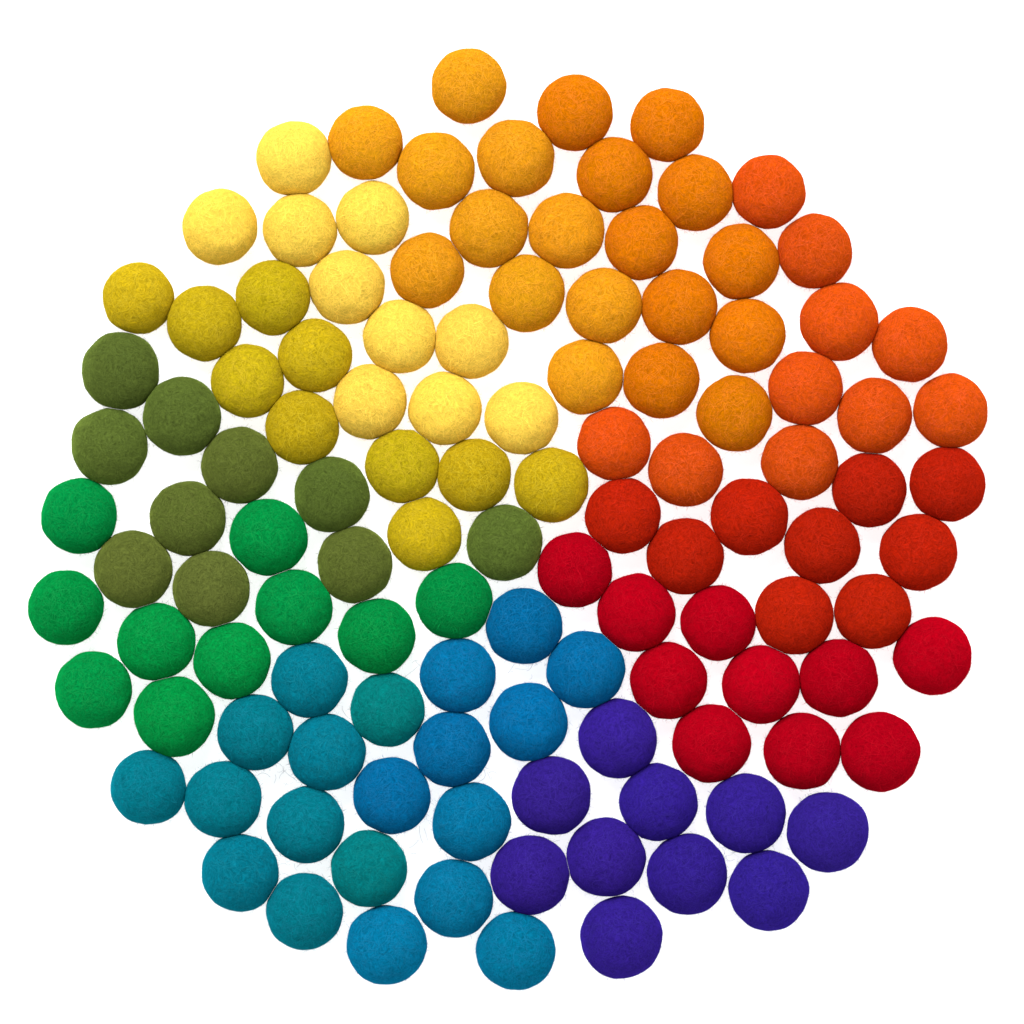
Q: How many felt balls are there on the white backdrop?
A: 119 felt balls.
